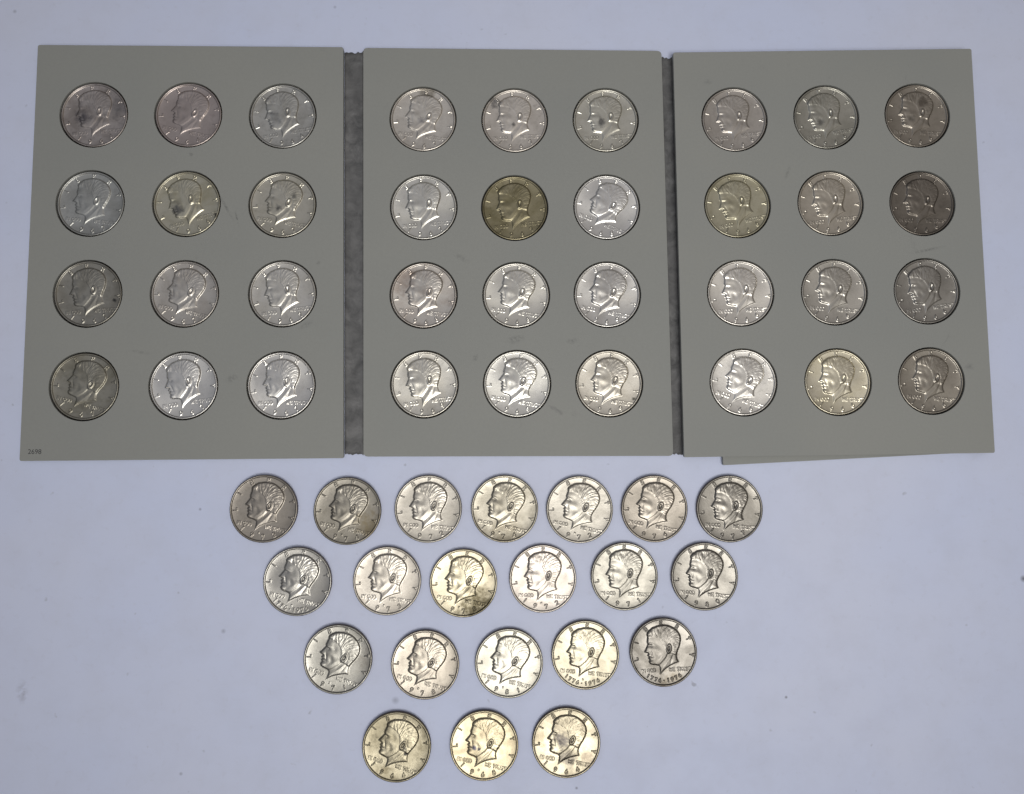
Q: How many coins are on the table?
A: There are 57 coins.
